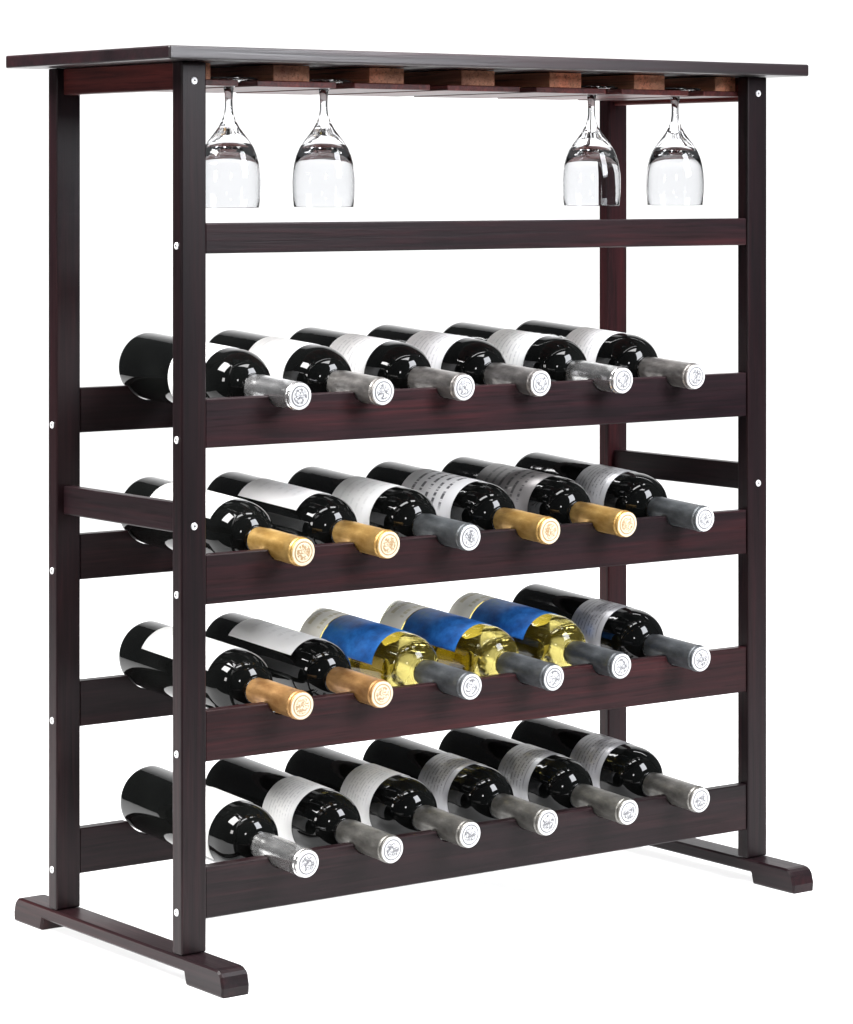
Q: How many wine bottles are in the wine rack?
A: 24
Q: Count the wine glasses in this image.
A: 4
